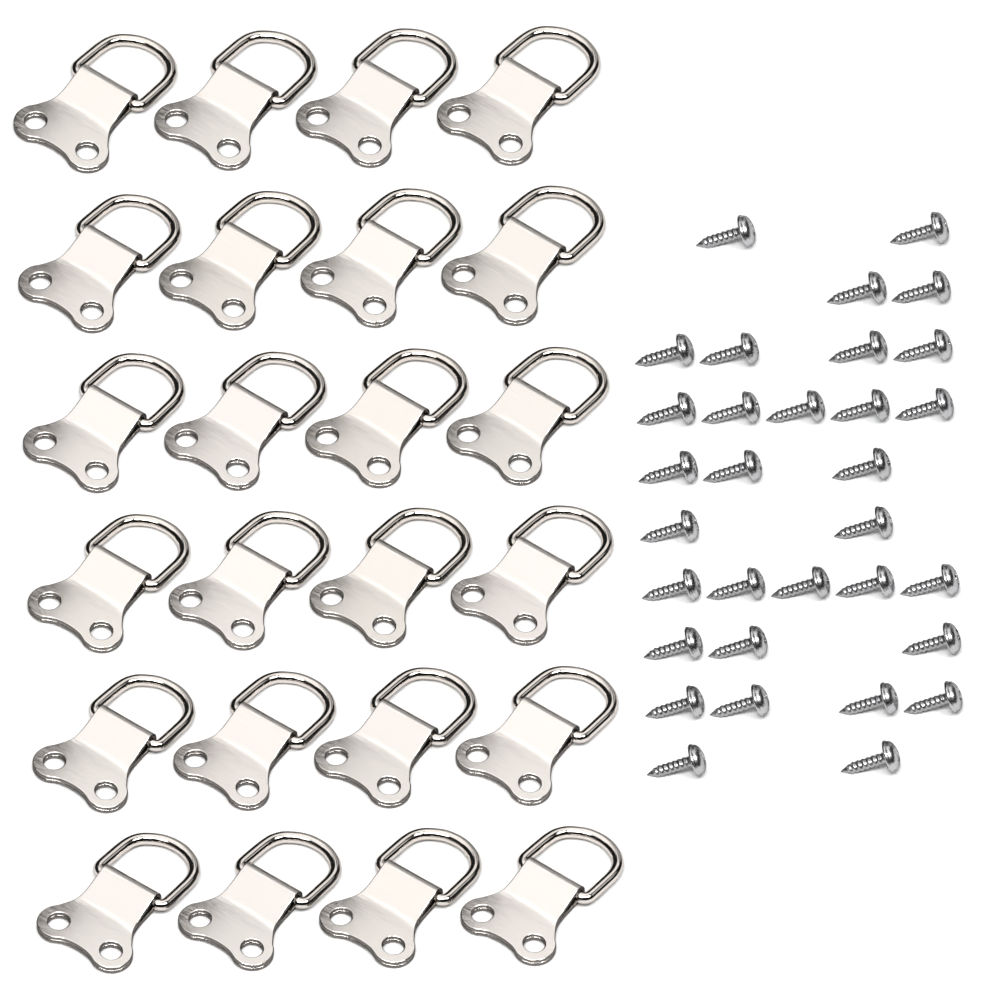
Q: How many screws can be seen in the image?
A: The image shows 32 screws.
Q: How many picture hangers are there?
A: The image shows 24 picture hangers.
